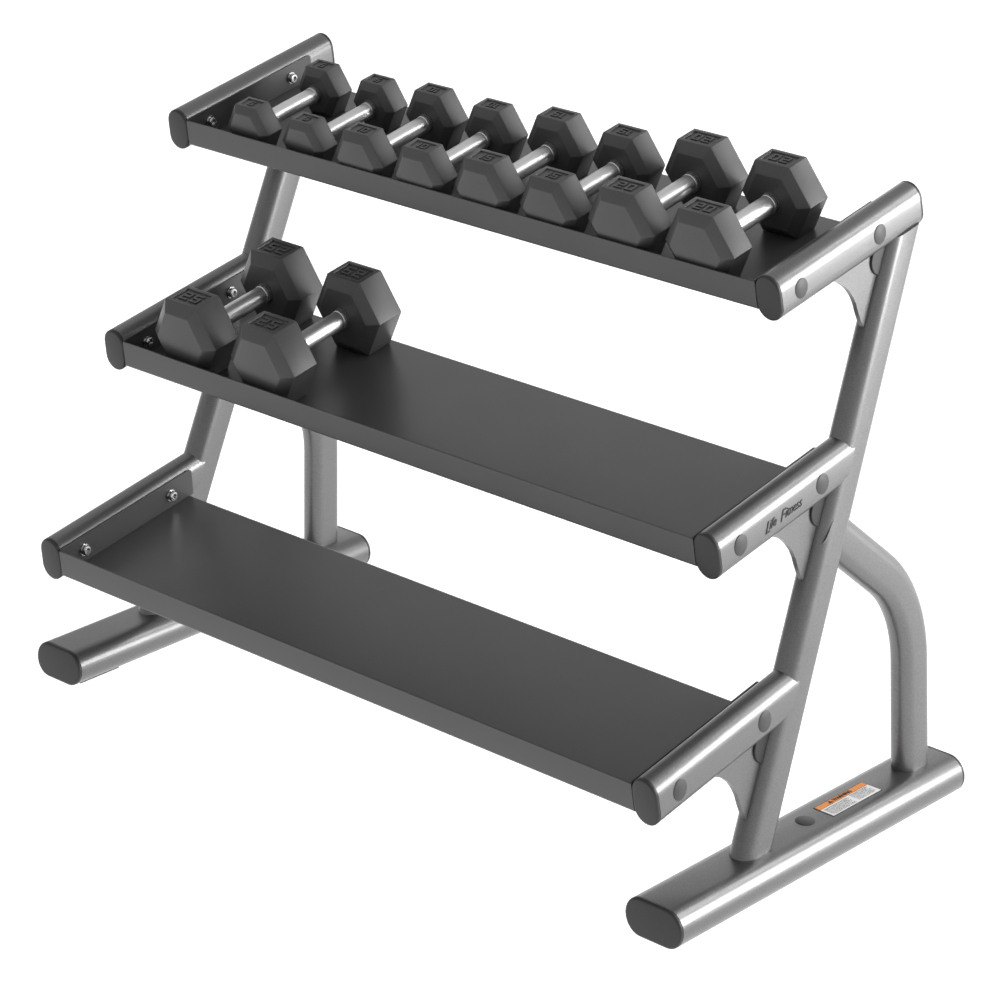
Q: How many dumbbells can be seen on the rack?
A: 10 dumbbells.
